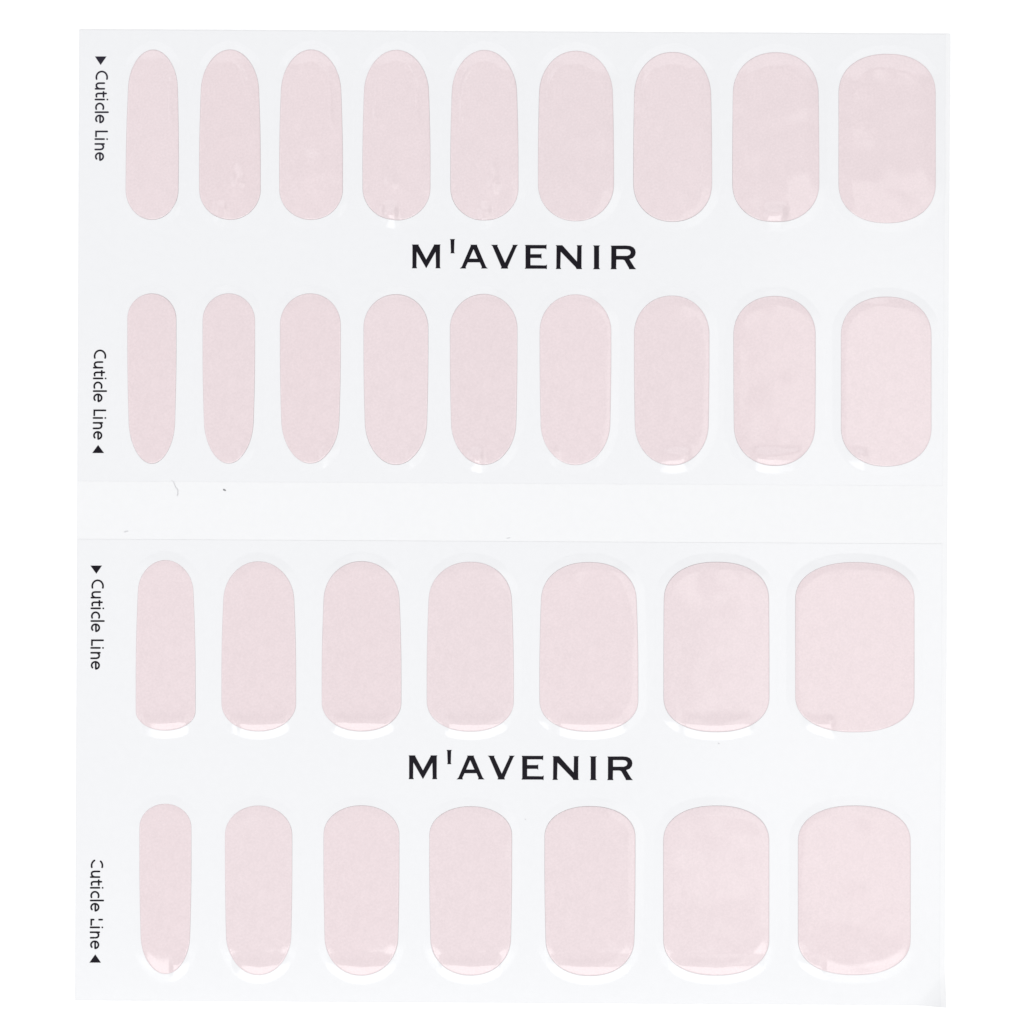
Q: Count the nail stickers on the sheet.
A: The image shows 32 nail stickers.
